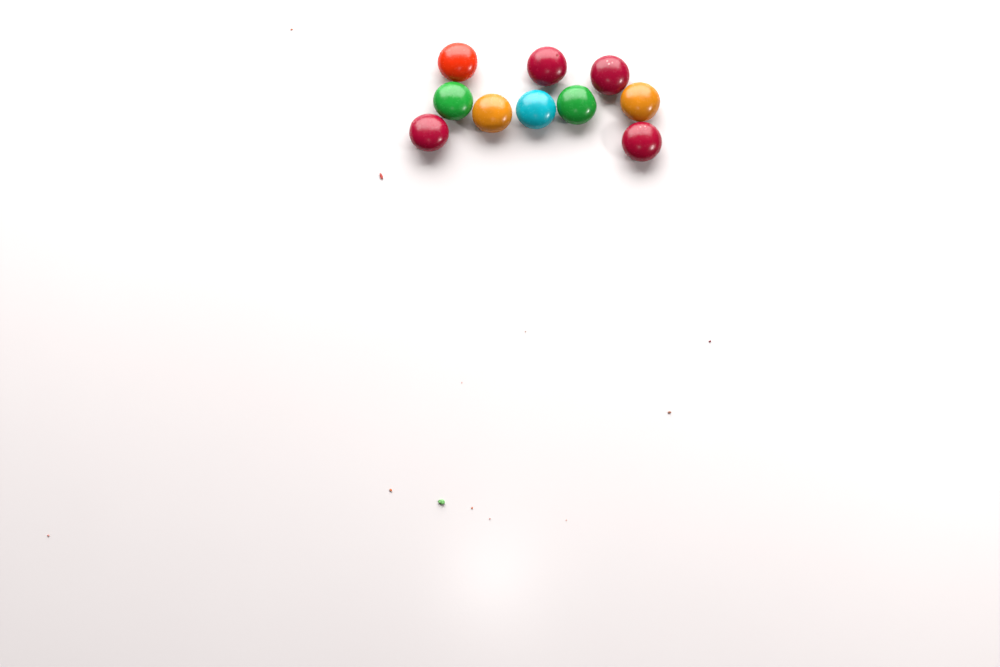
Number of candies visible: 10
